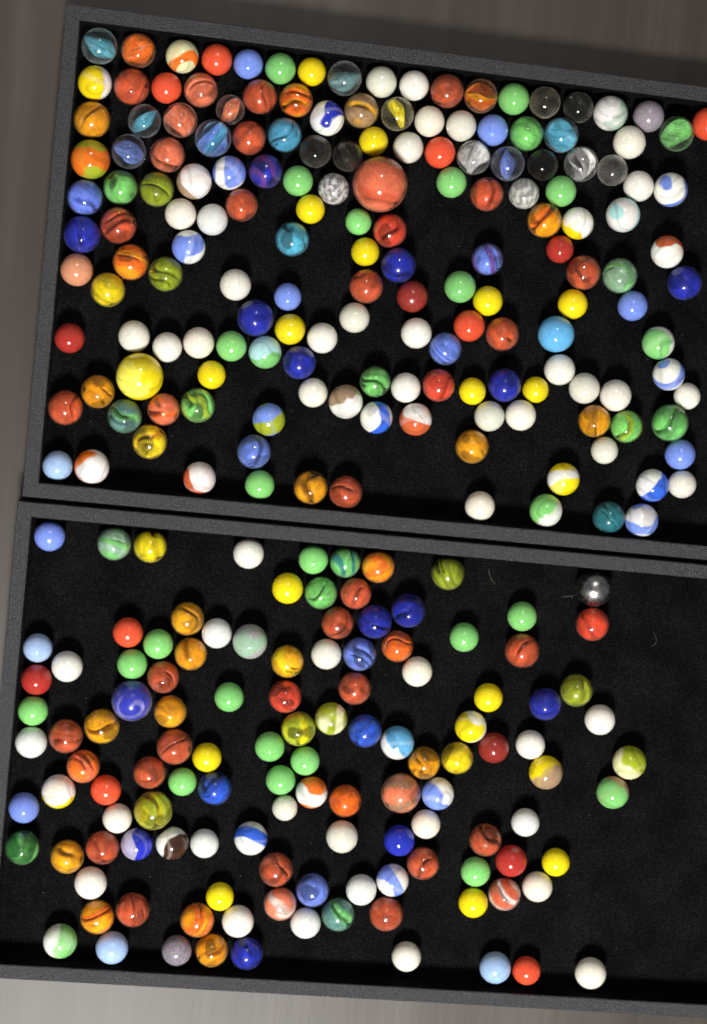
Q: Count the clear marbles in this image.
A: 21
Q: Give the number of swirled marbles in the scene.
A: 151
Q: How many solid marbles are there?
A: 113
